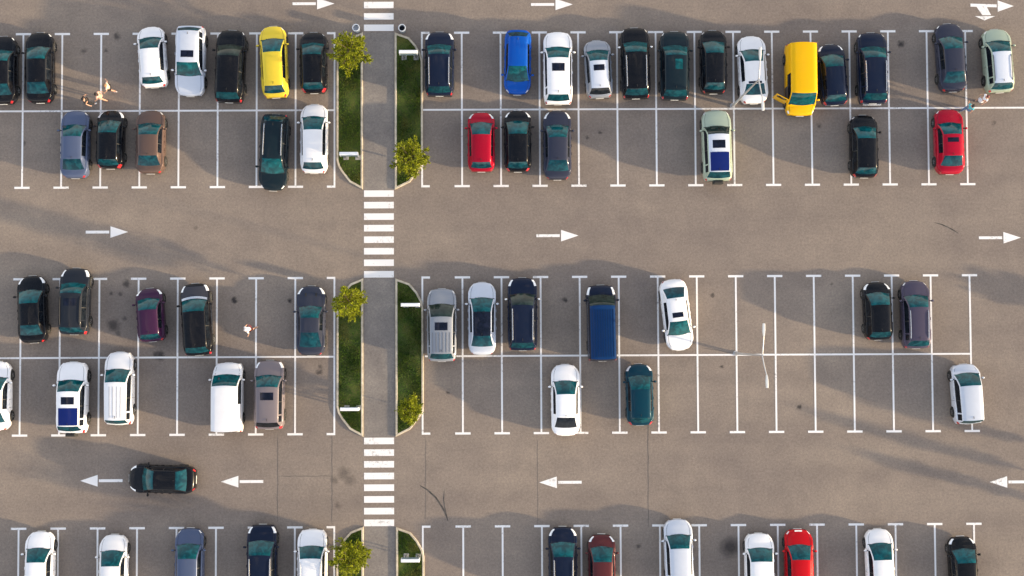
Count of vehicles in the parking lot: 64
